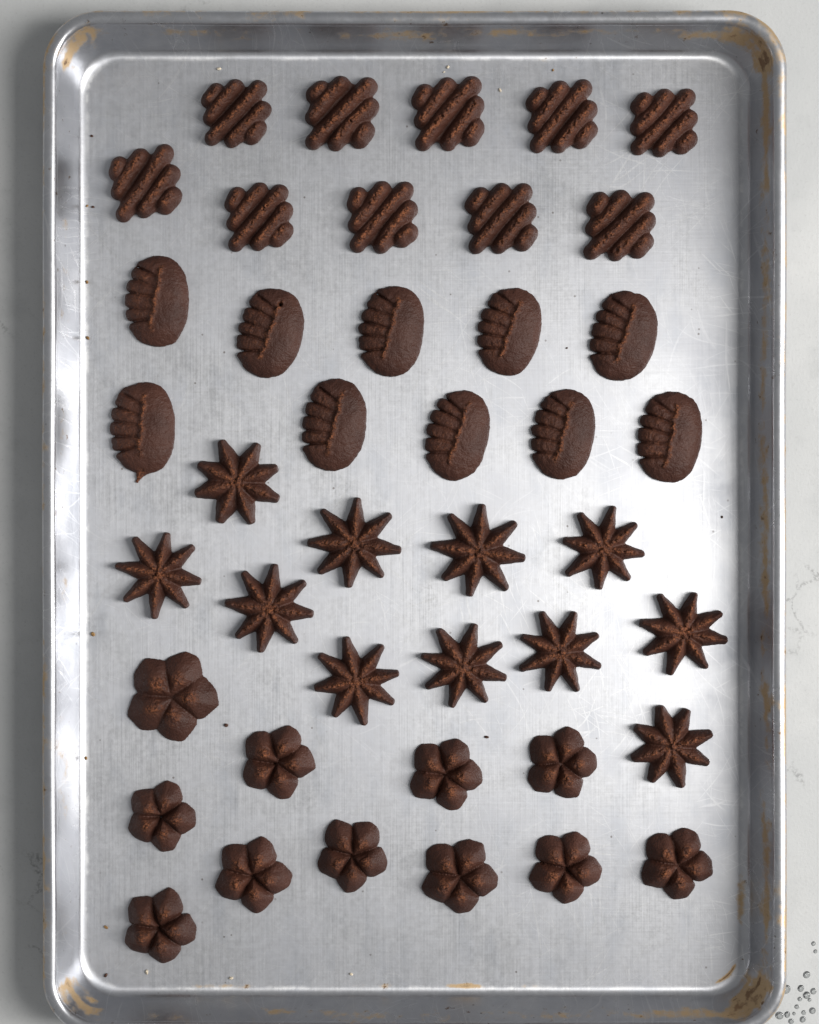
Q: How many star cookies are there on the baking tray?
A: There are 11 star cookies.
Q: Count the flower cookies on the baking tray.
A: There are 11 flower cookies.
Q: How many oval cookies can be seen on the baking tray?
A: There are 10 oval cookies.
